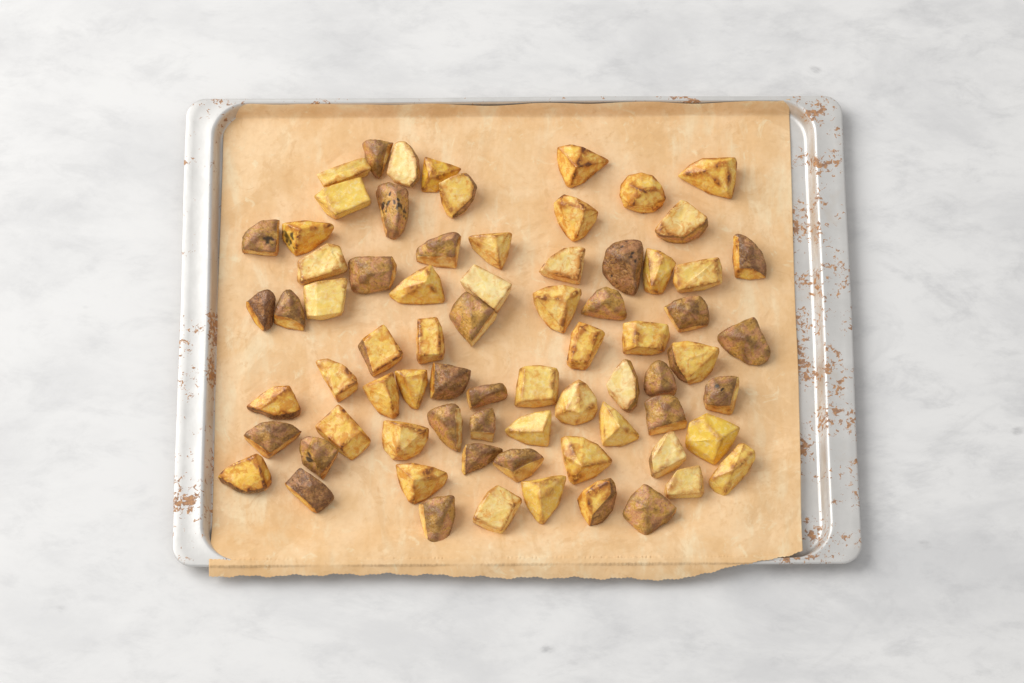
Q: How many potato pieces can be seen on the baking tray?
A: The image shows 73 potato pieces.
